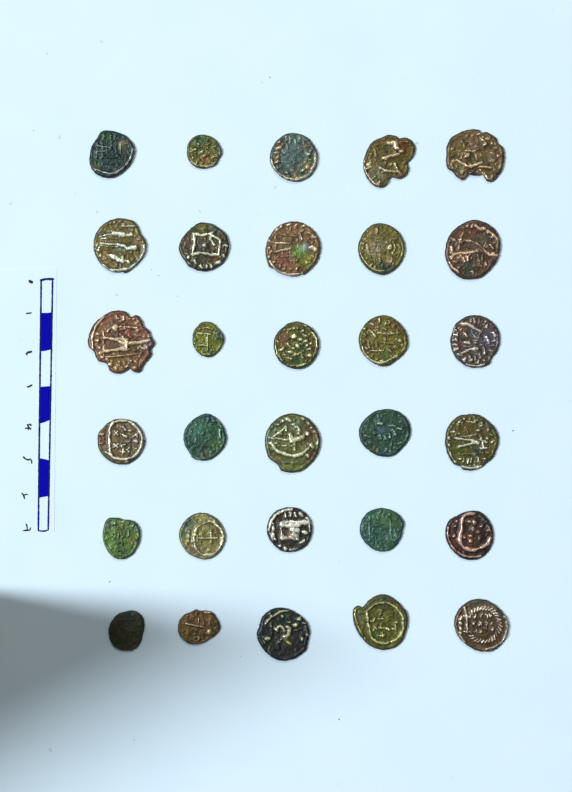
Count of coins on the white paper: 30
